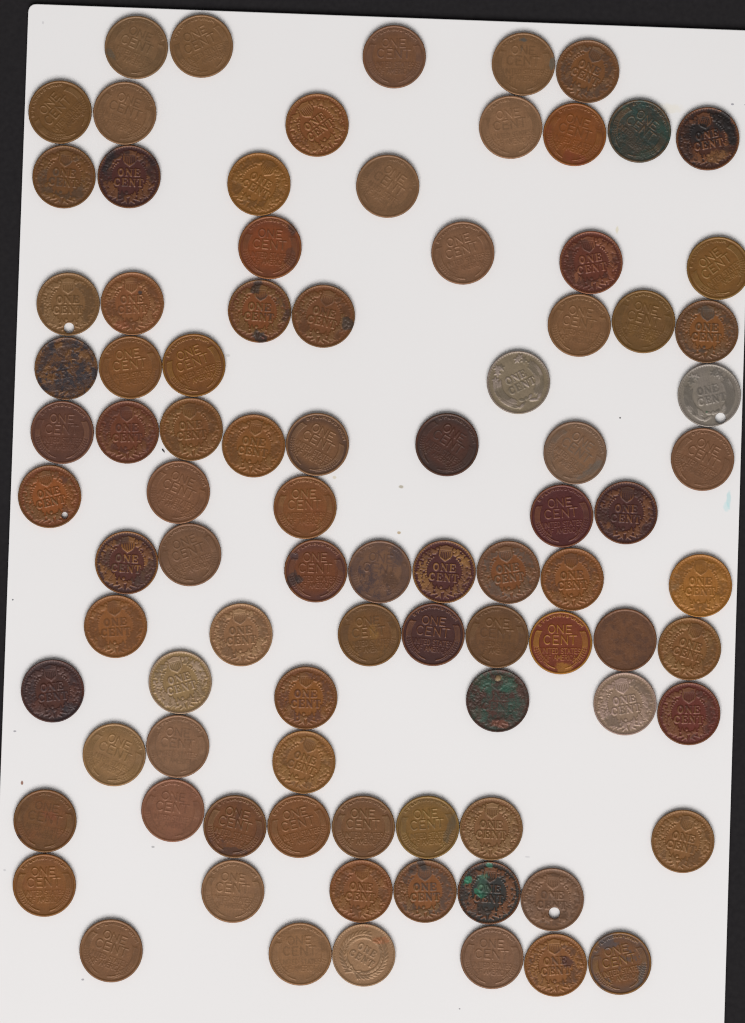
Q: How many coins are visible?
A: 90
